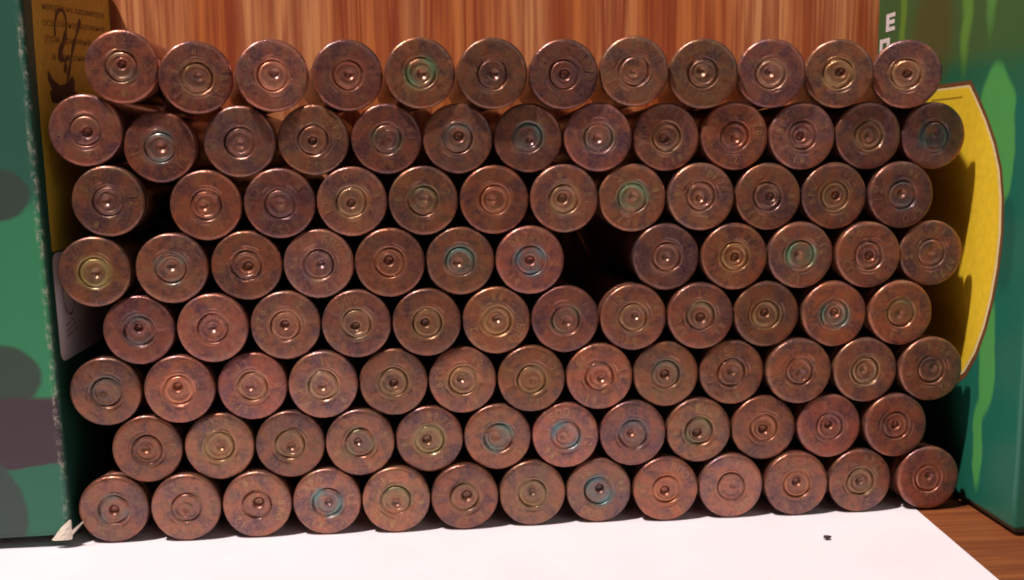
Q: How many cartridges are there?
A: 99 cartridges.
